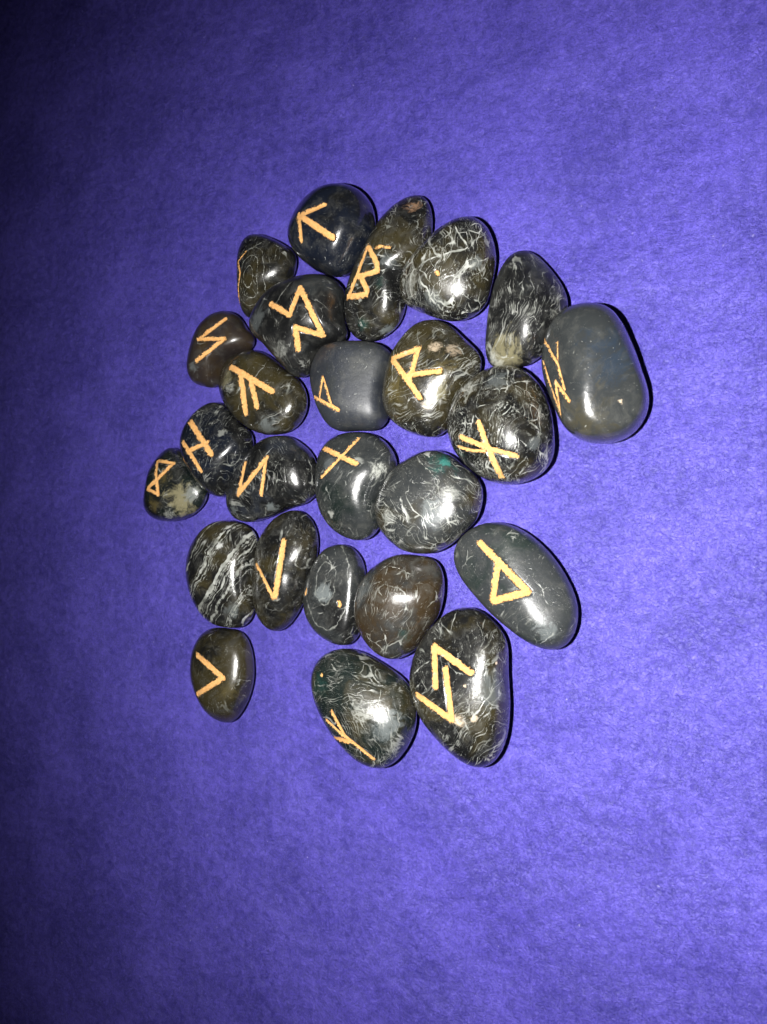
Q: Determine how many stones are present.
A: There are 25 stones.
